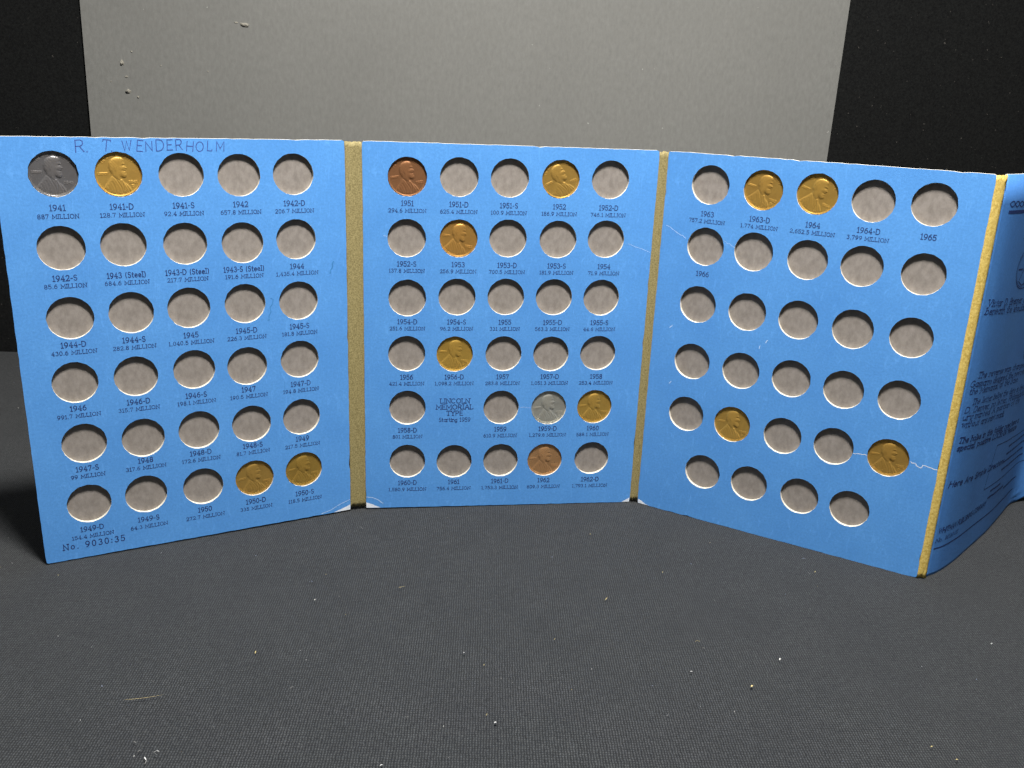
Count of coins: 15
